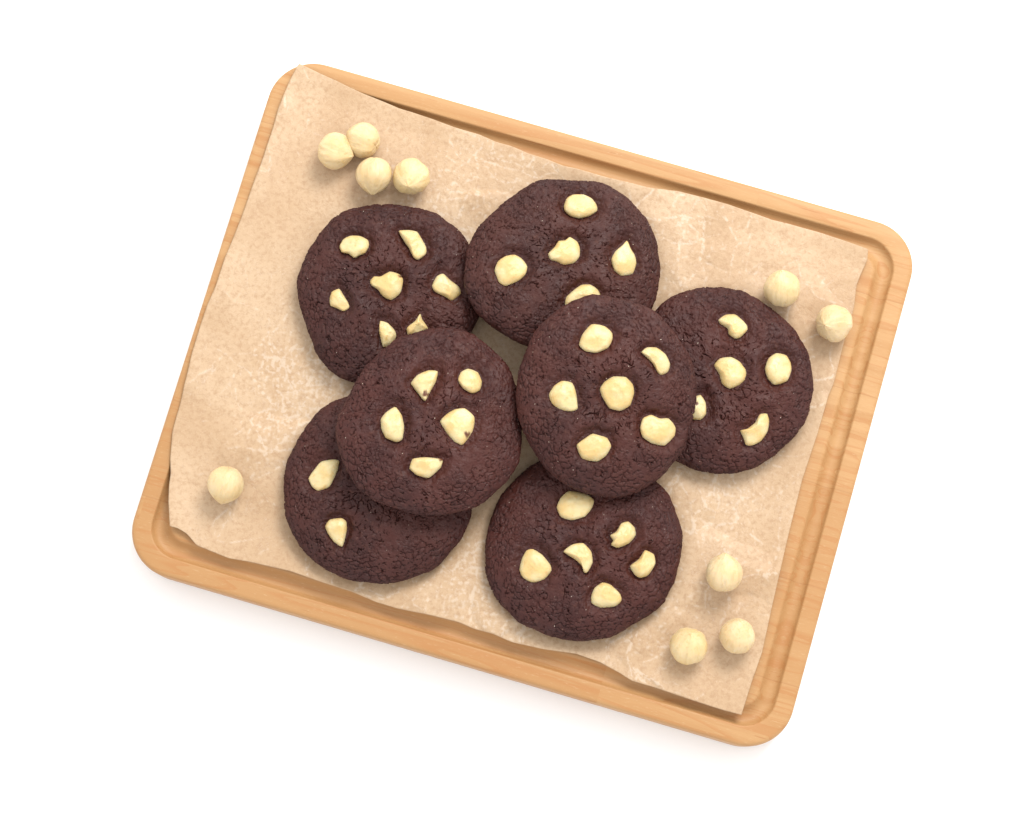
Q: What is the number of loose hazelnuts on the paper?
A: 10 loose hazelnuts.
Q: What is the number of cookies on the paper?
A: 7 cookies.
